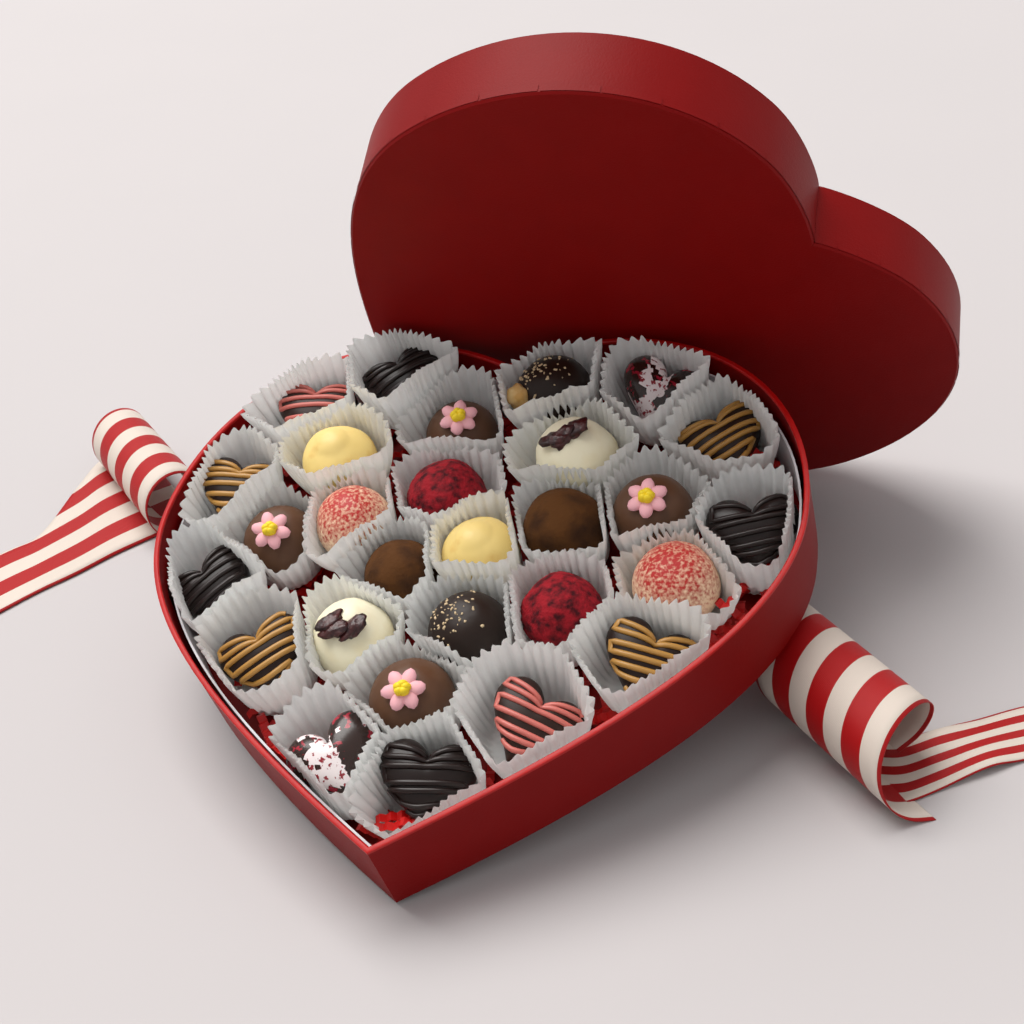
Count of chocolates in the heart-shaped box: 28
